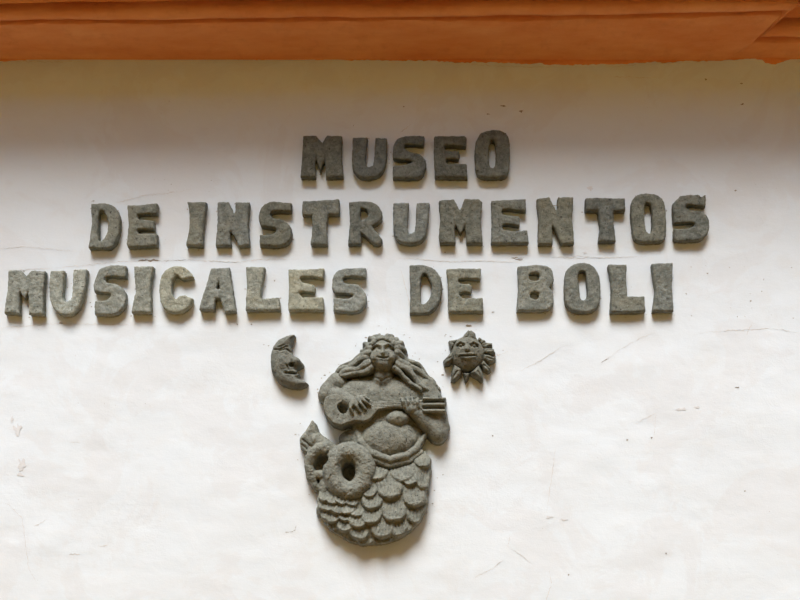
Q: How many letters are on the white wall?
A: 34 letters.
